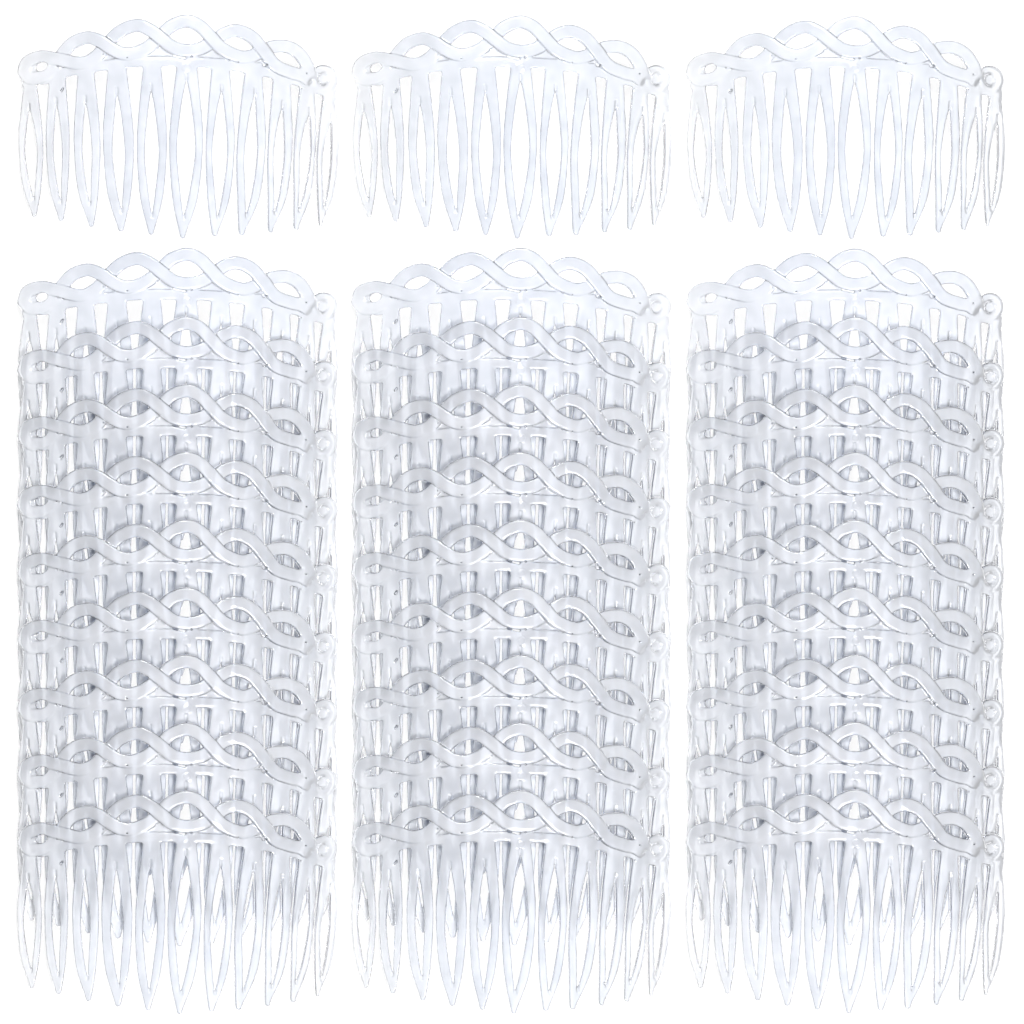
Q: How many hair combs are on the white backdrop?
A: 30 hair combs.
